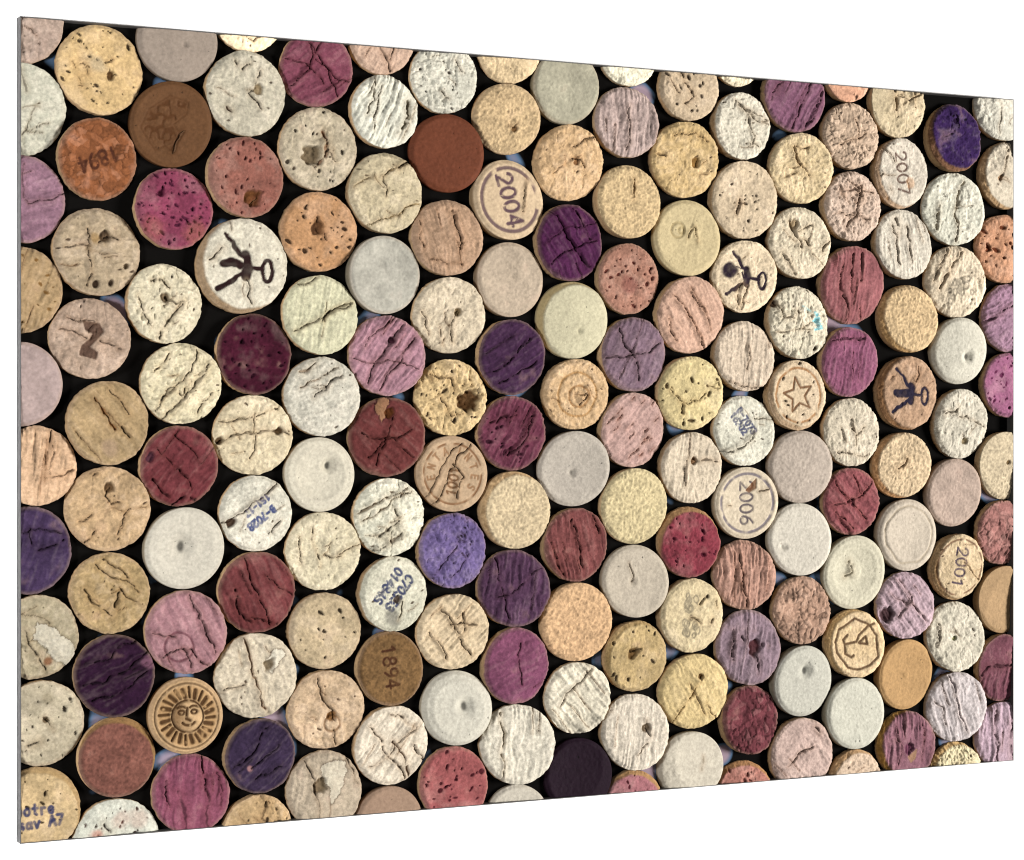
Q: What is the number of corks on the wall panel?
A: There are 176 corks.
